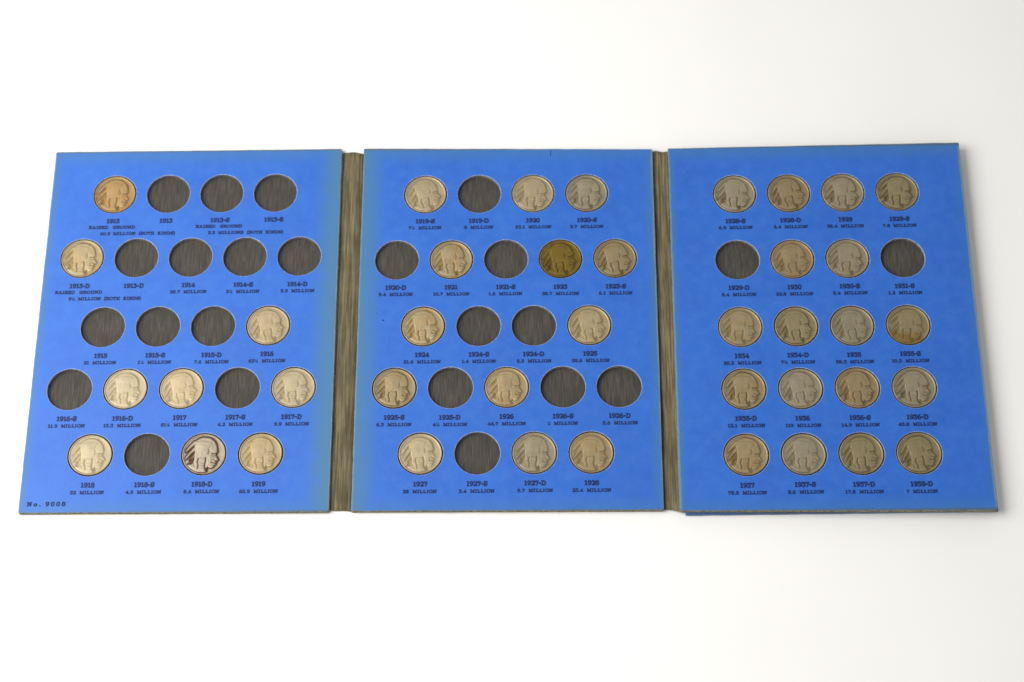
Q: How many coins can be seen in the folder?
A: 40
